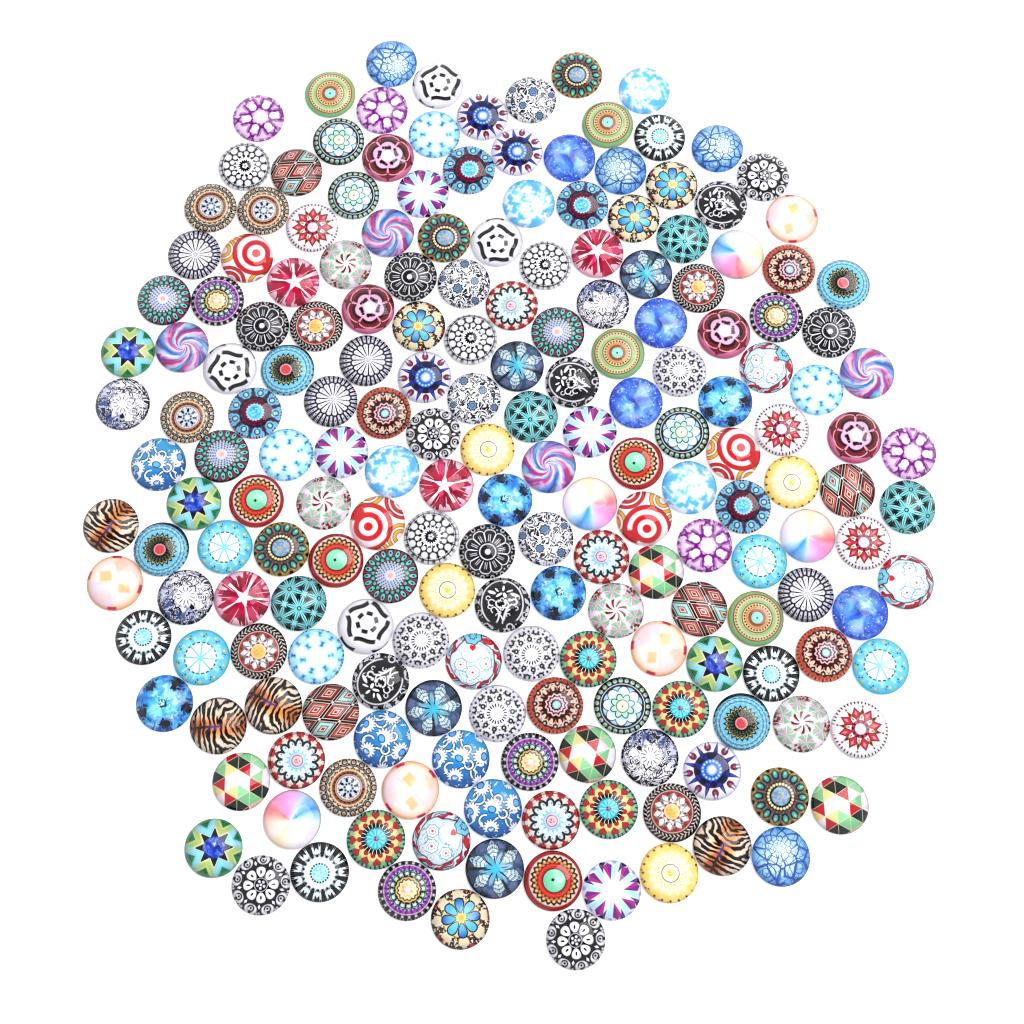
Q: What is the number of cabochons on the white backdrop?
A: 200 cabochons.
